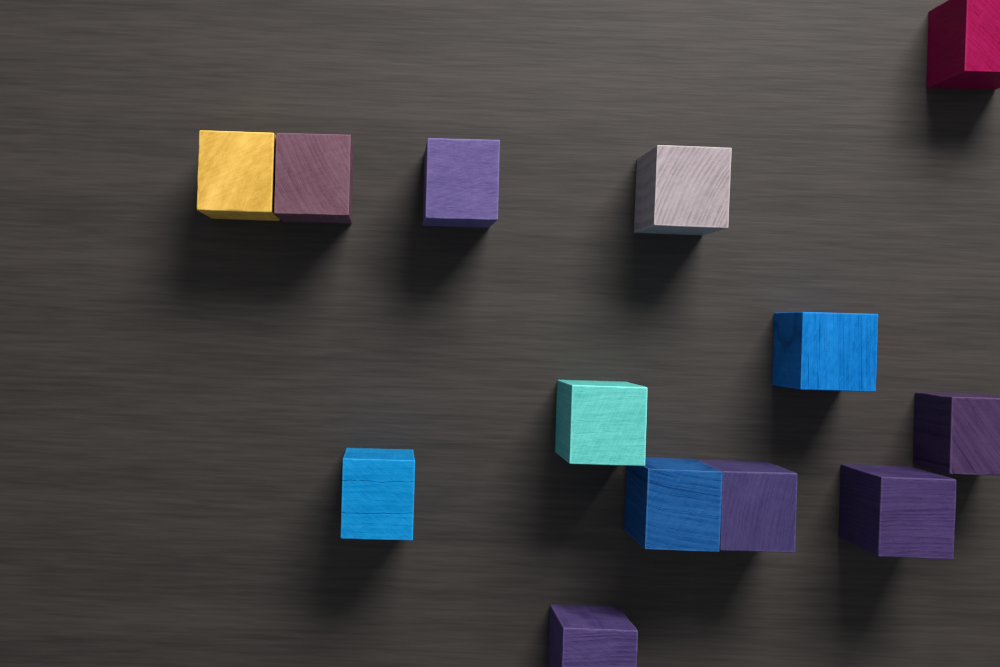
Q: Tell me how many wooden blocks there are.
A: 13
